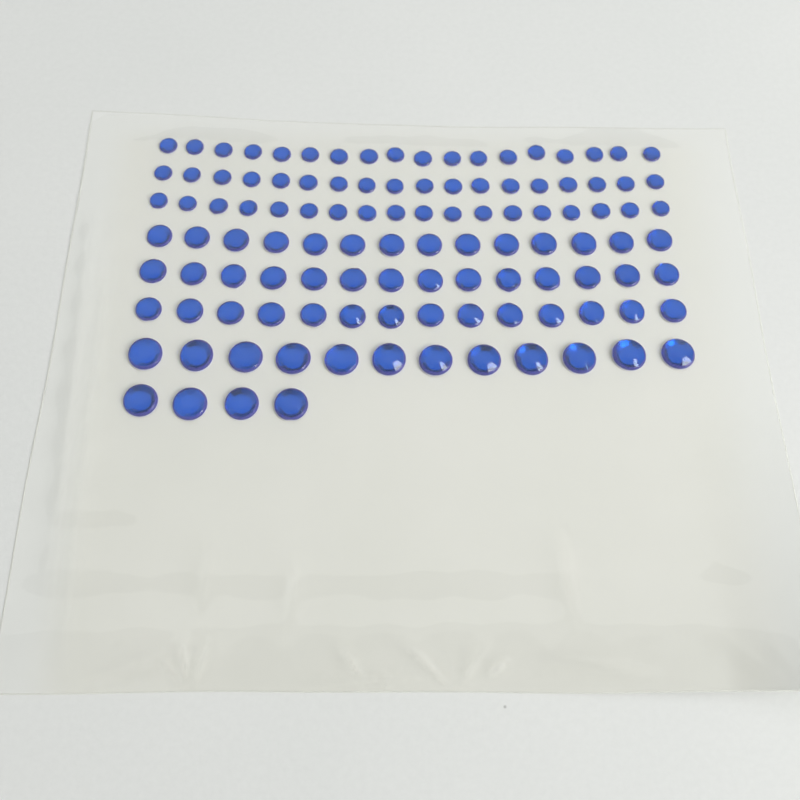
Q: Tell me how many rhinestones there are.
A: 112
